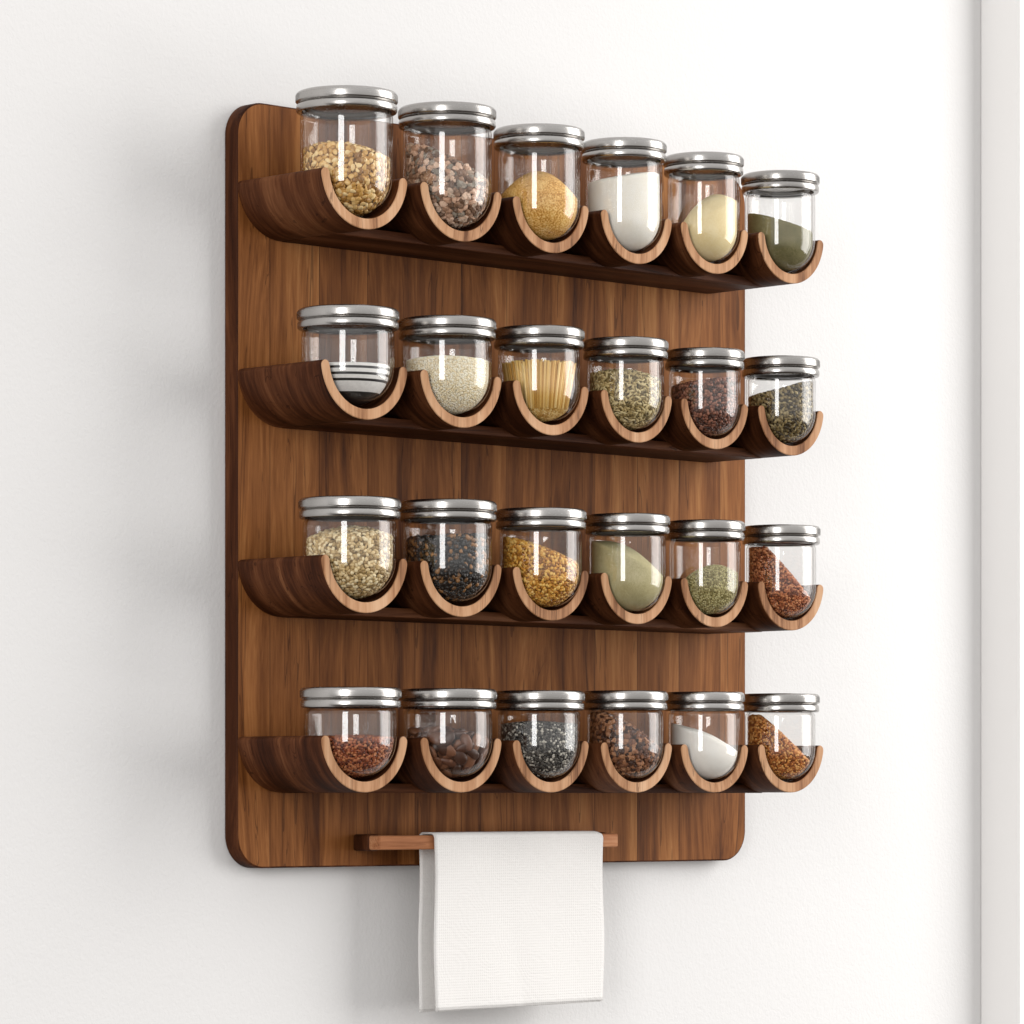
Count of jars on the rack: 24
